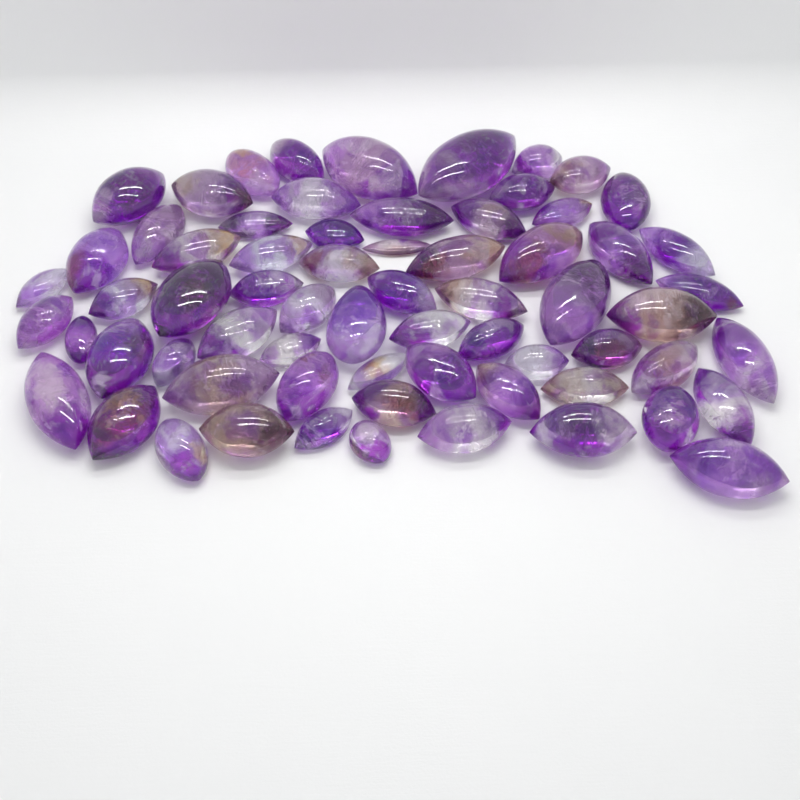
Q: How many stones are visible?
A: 67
